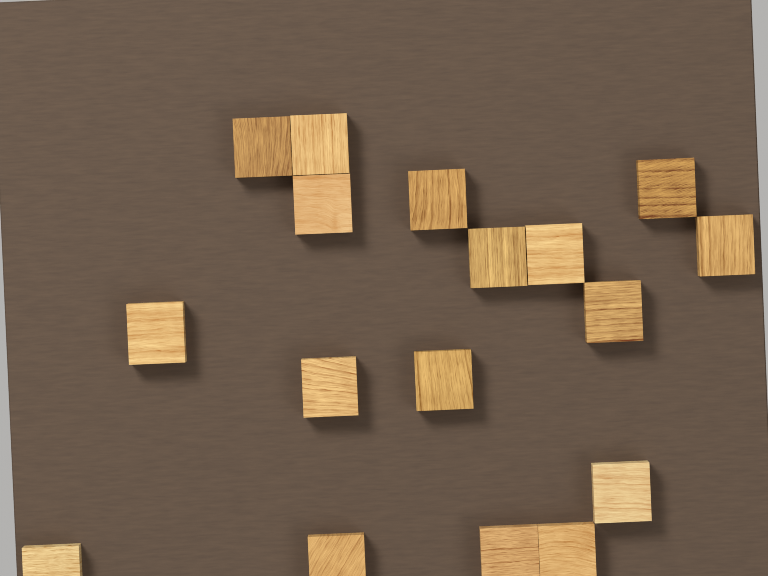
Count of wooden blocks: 17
